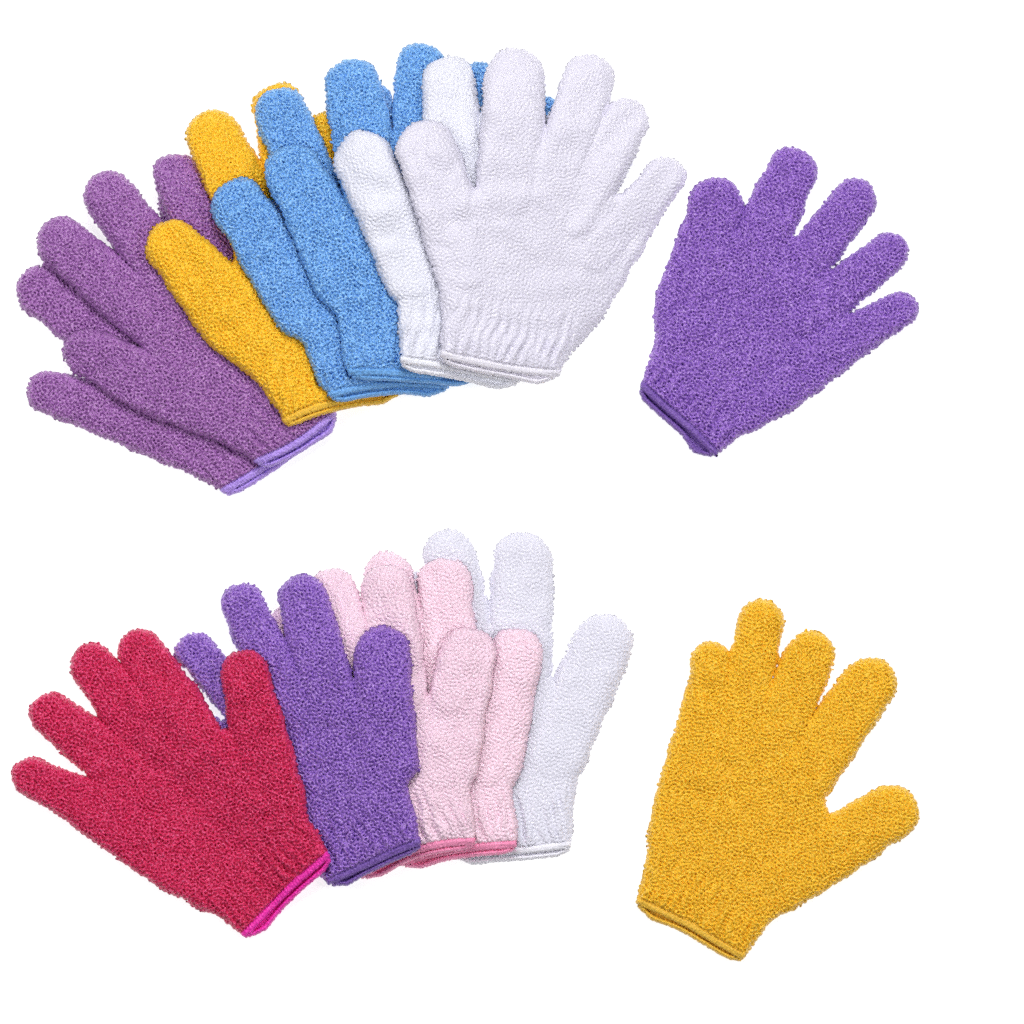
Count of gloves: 14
